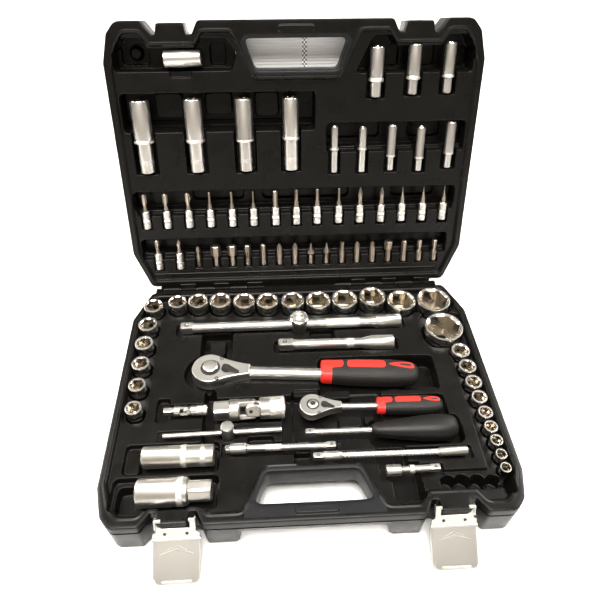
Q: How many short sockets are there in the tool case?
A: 27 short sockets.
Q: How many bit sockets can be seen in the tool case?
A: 17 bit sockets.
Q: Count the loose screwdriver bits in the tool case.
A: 16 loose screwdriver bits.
